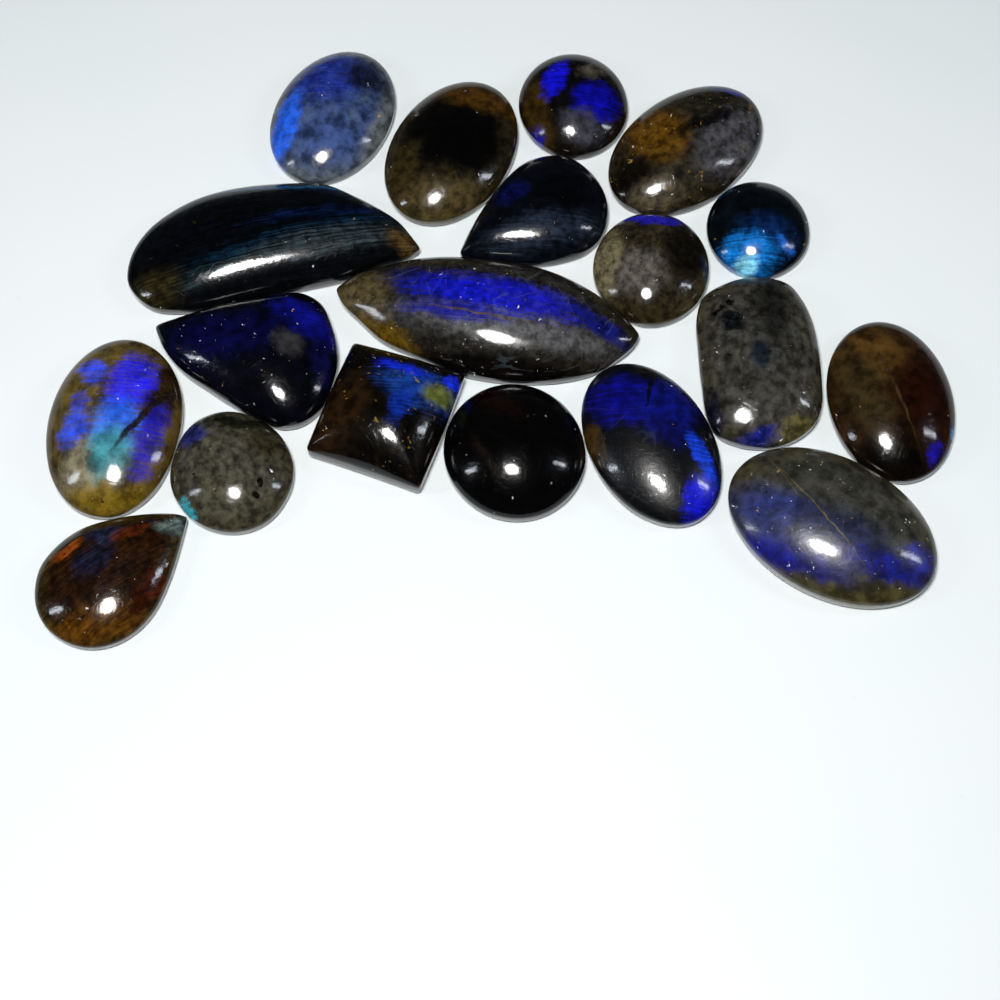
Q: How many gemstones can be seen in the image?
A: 19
